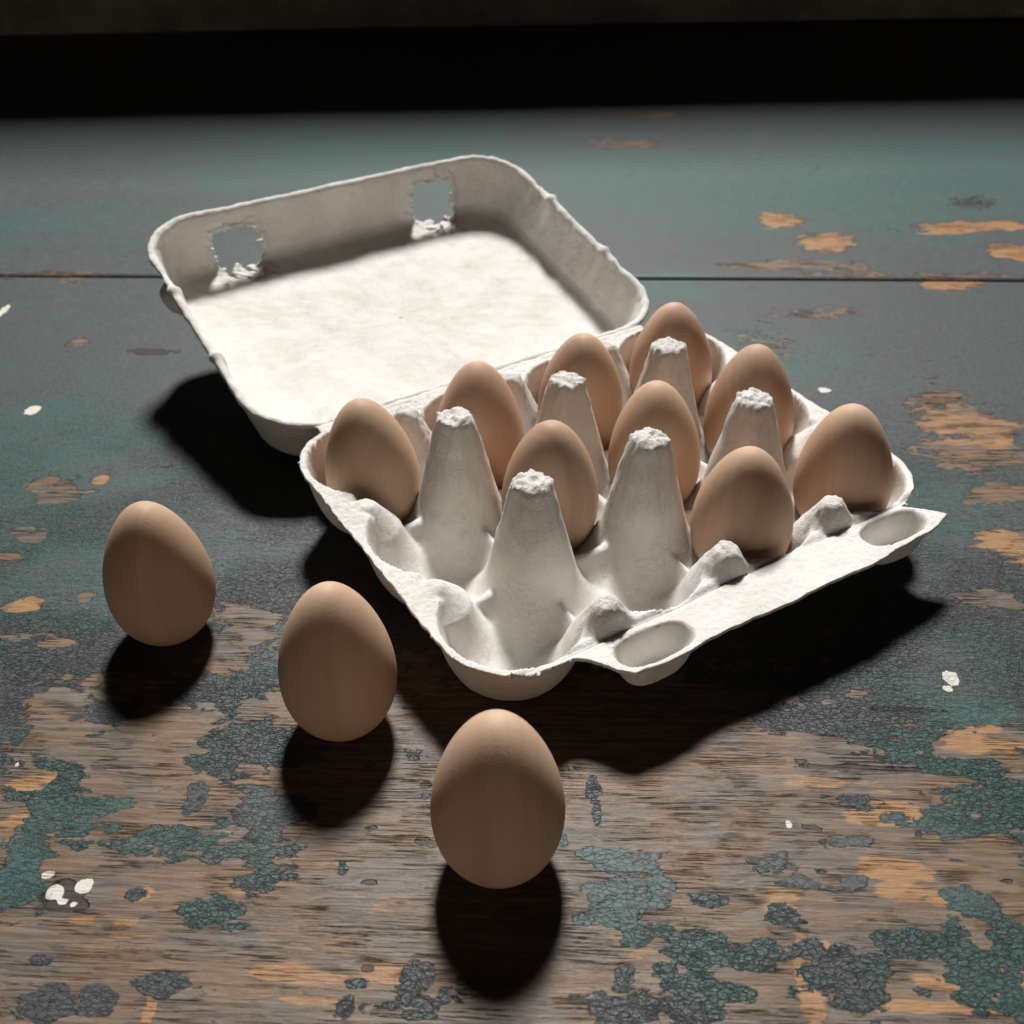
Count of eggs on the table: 12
